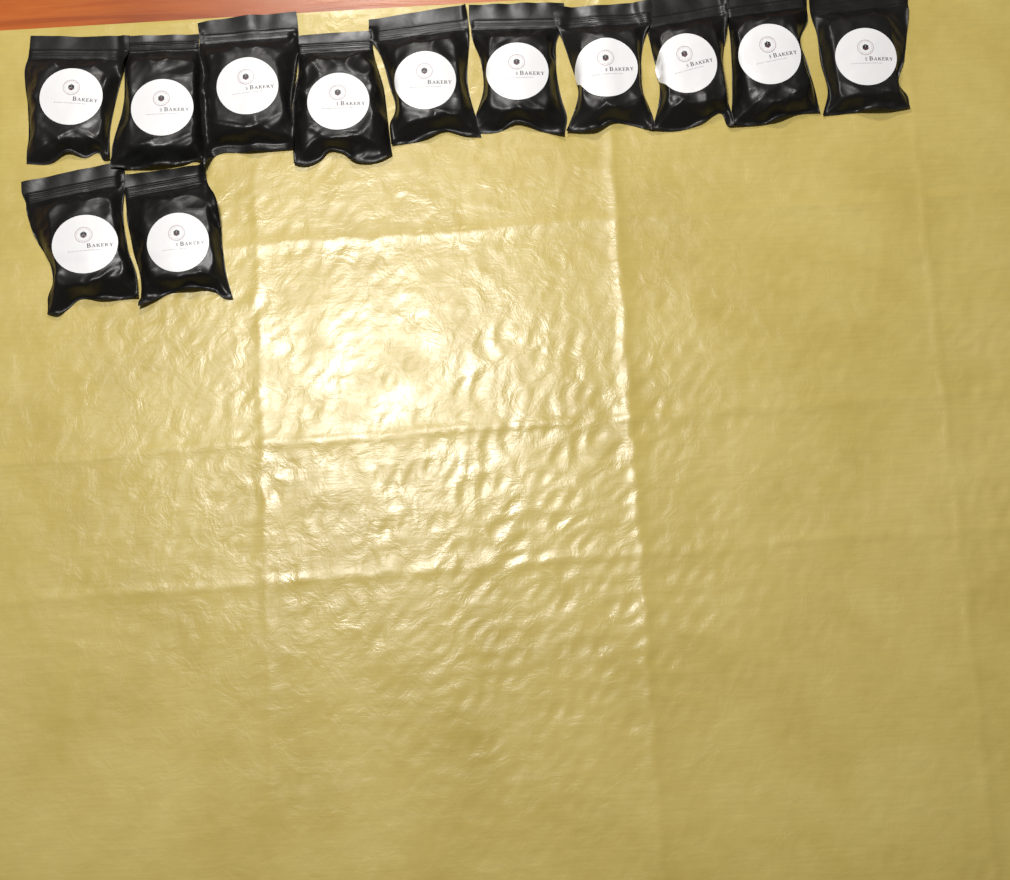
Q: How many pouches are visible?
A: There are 12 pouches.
